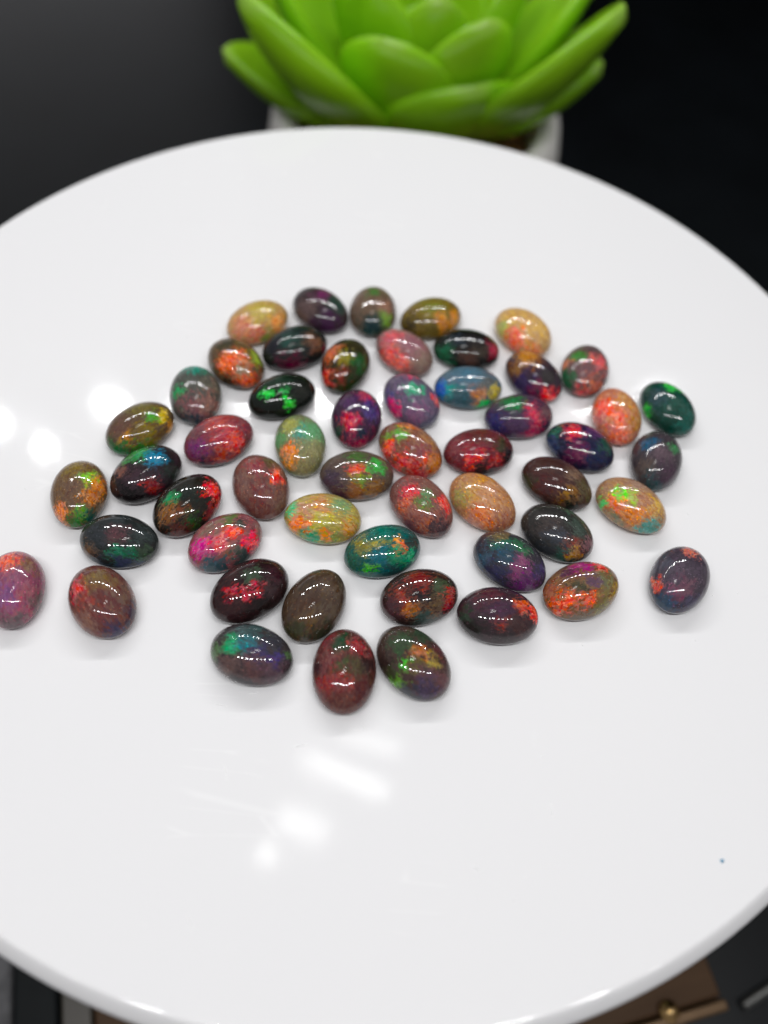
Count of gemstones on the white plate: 53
